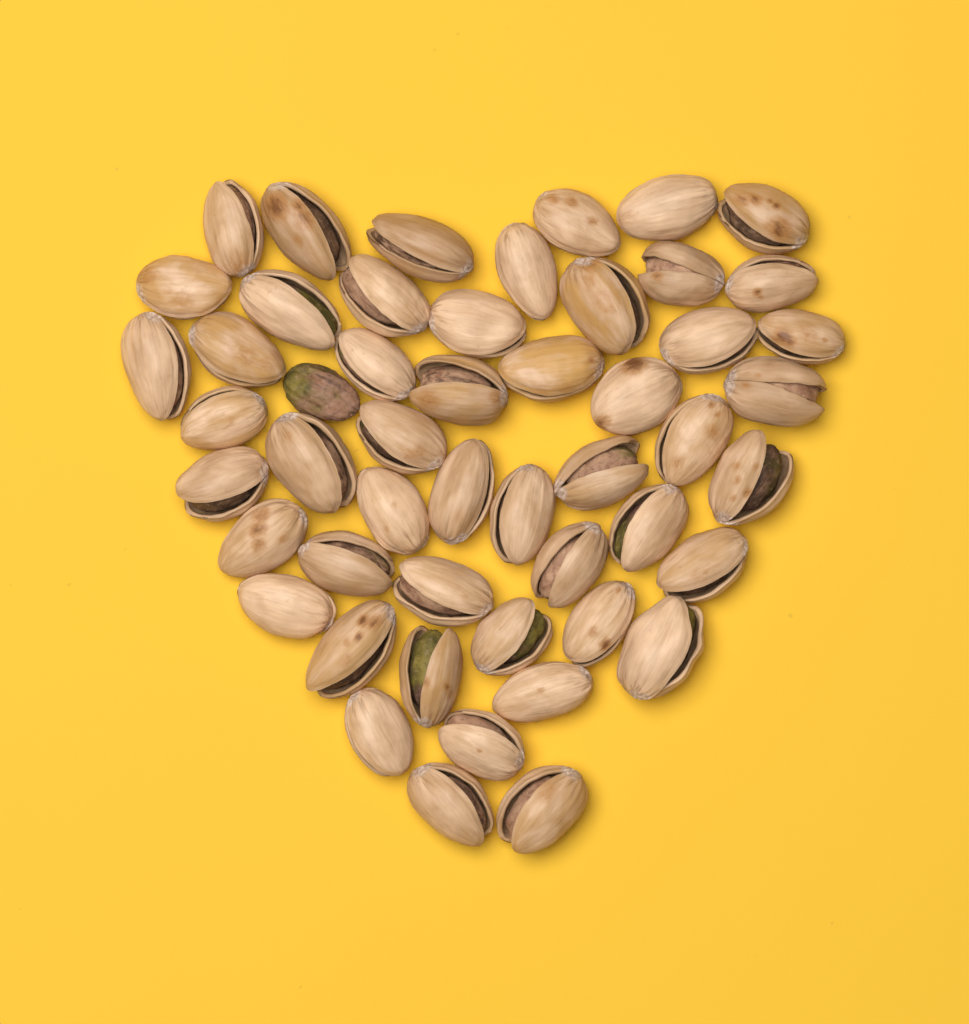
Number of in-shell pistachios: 50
